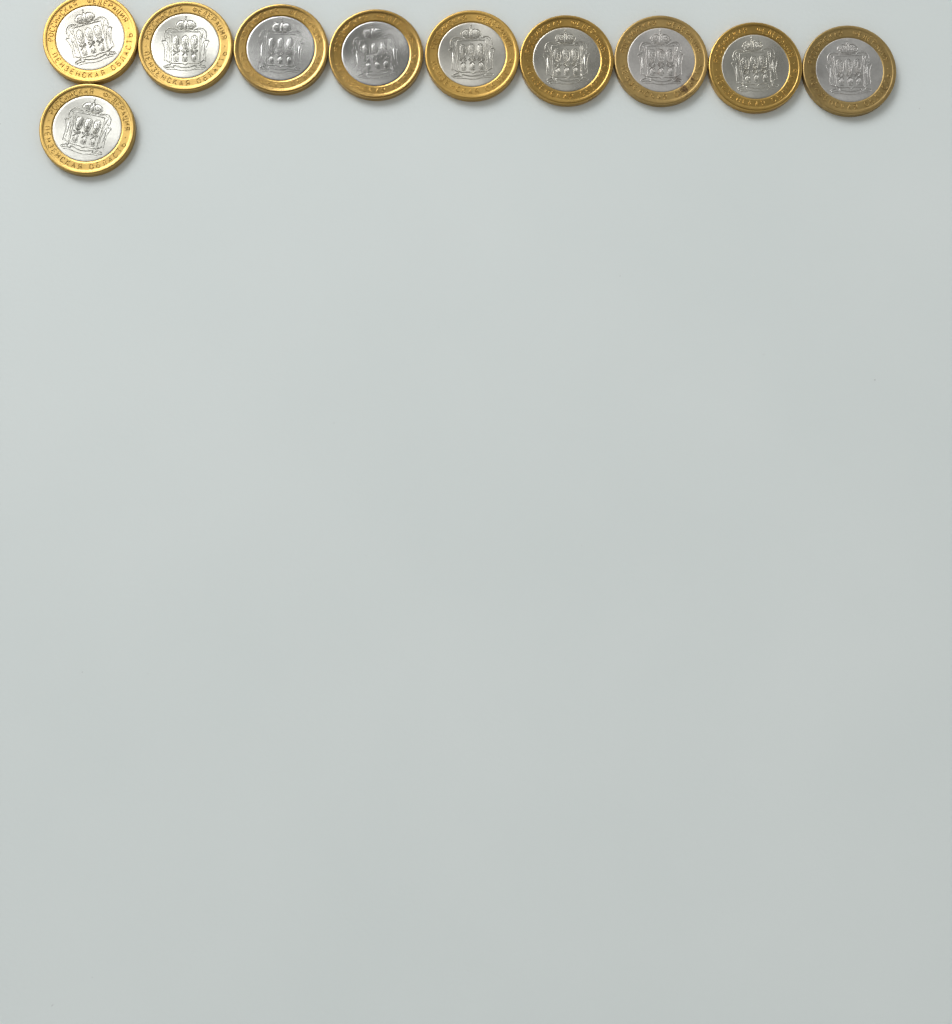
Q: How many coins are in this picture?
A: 10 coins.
